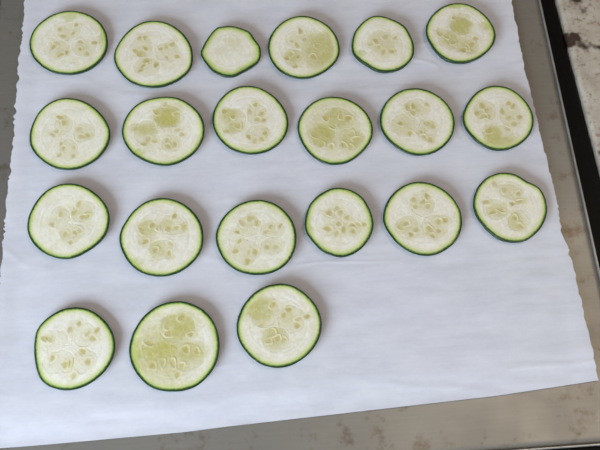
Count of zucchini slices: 21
